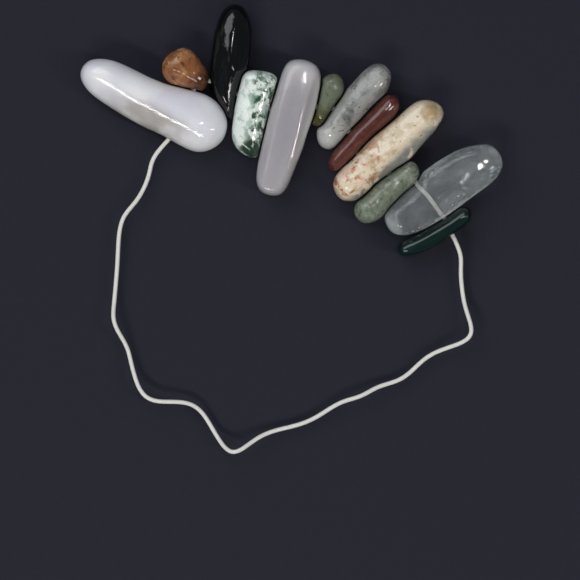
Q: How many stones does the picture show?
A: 12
